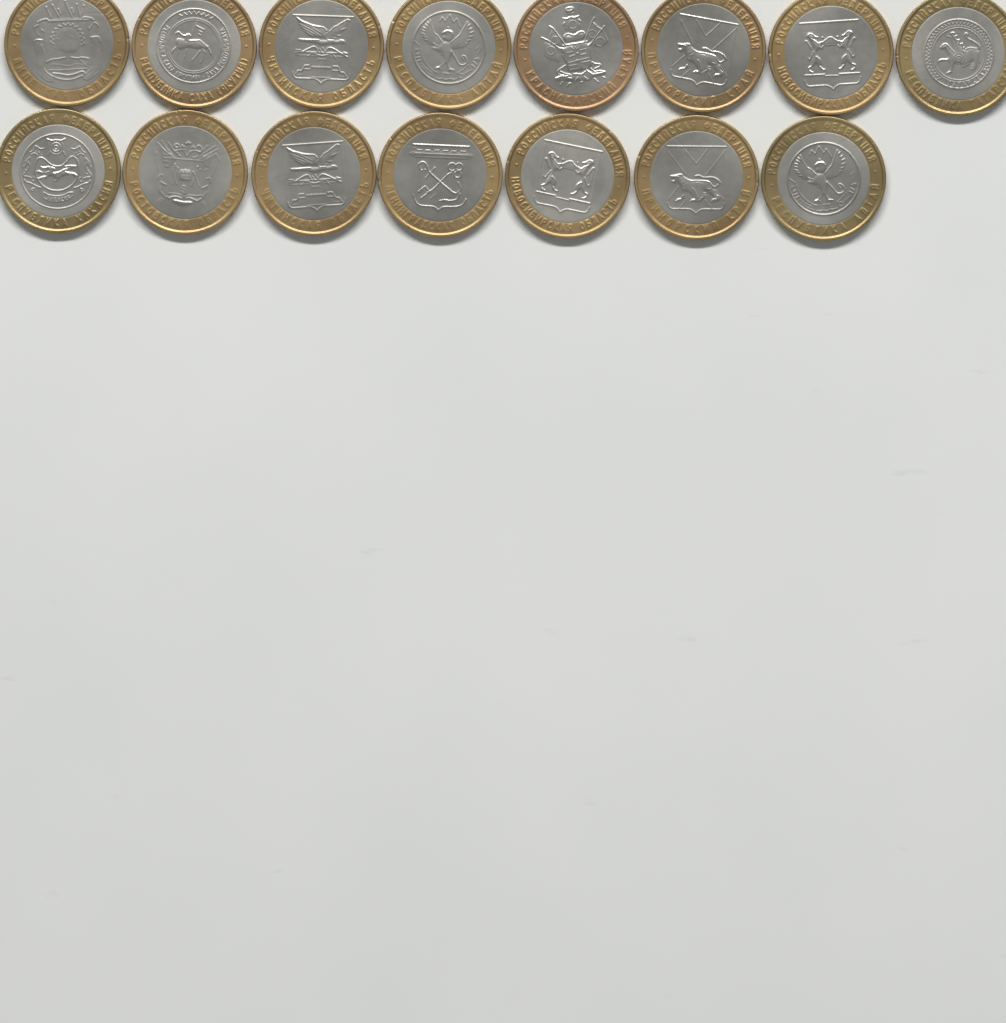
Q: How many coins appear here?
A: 15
